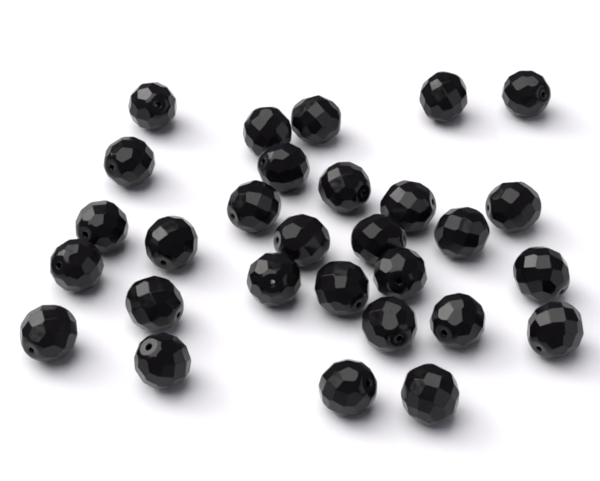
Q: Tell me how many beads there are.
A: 29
